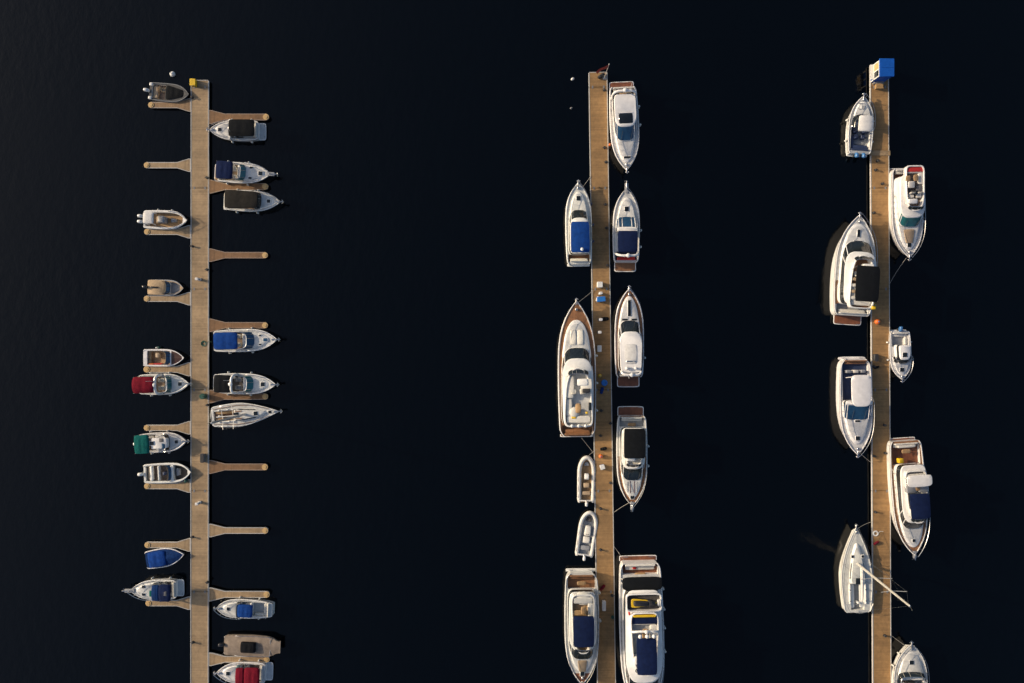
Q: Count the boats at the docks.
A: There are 36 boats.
